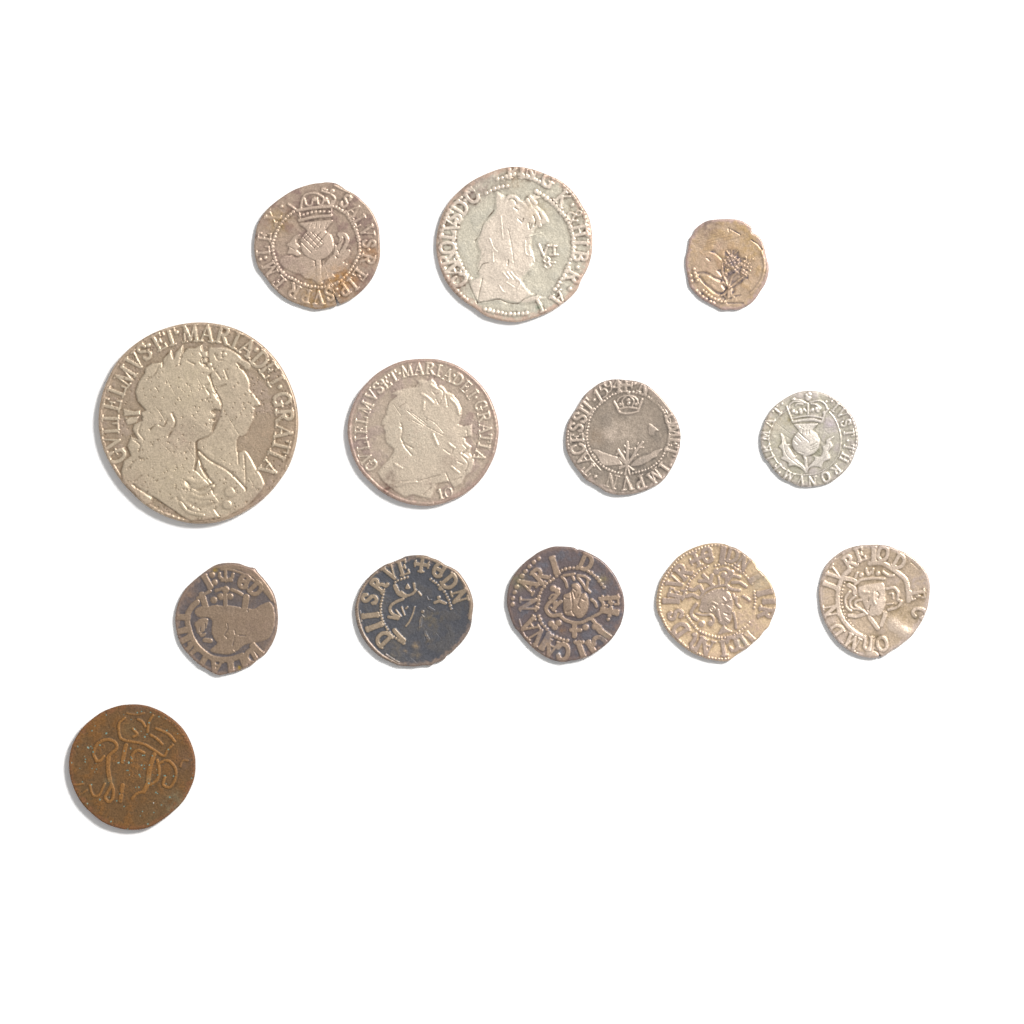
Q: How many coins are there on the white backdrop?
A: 13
